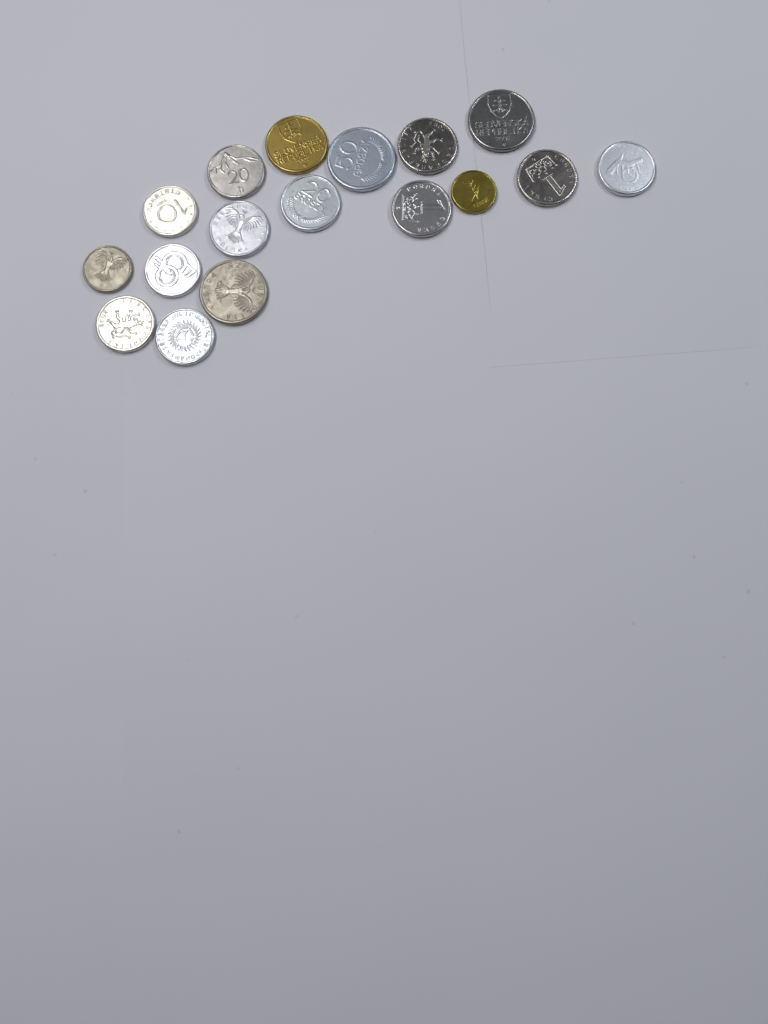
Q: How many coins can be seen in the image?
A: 17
